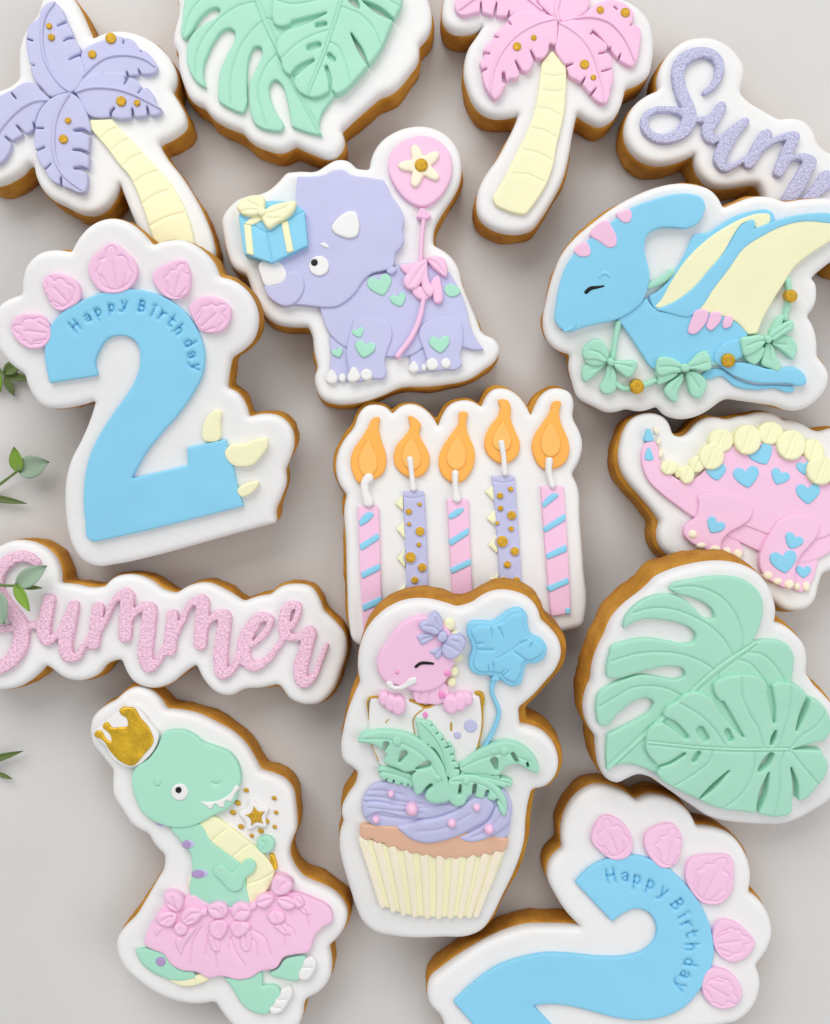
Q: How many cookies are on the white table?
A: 14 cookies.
